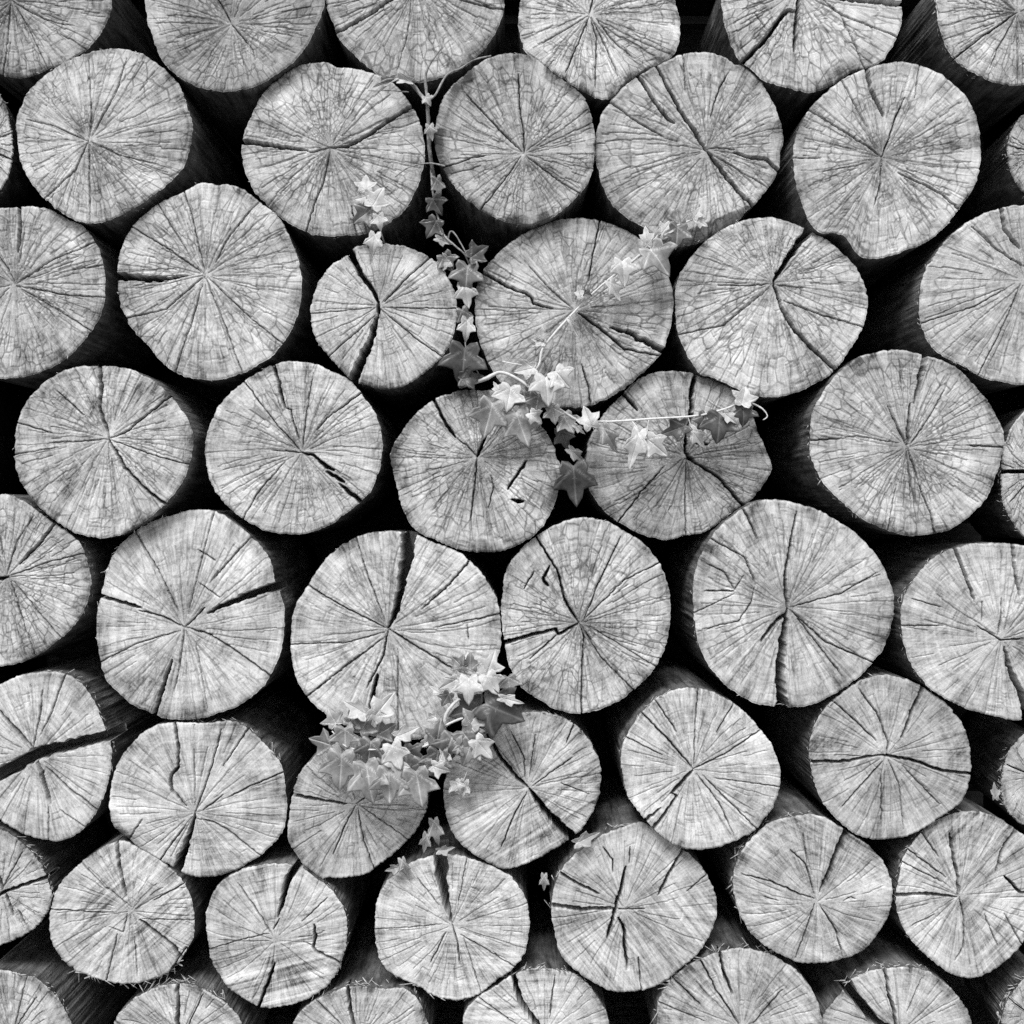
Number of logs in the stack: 52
